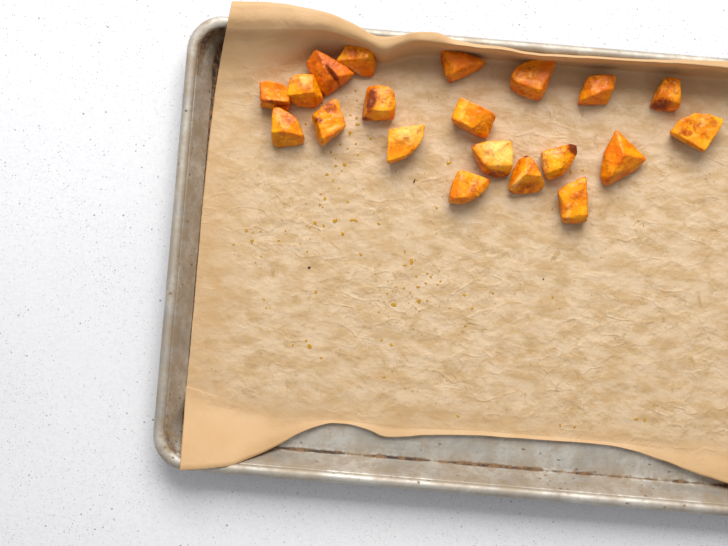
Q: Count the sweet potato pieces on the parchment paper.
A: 20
